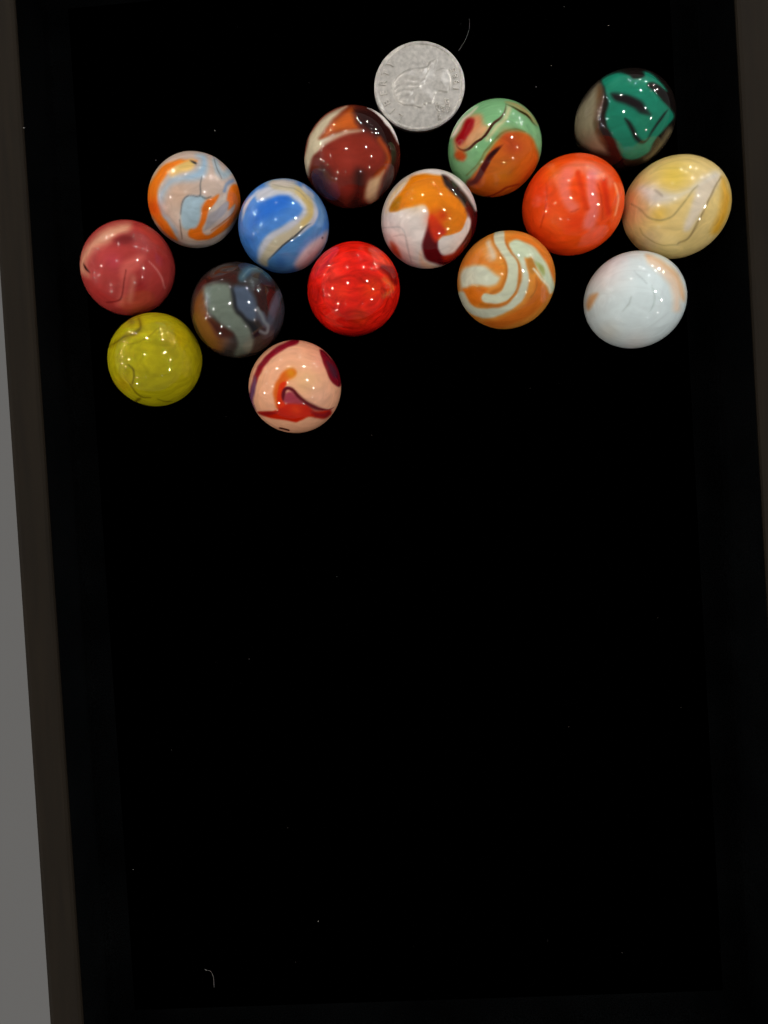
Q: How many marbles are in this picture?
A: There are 15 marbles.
